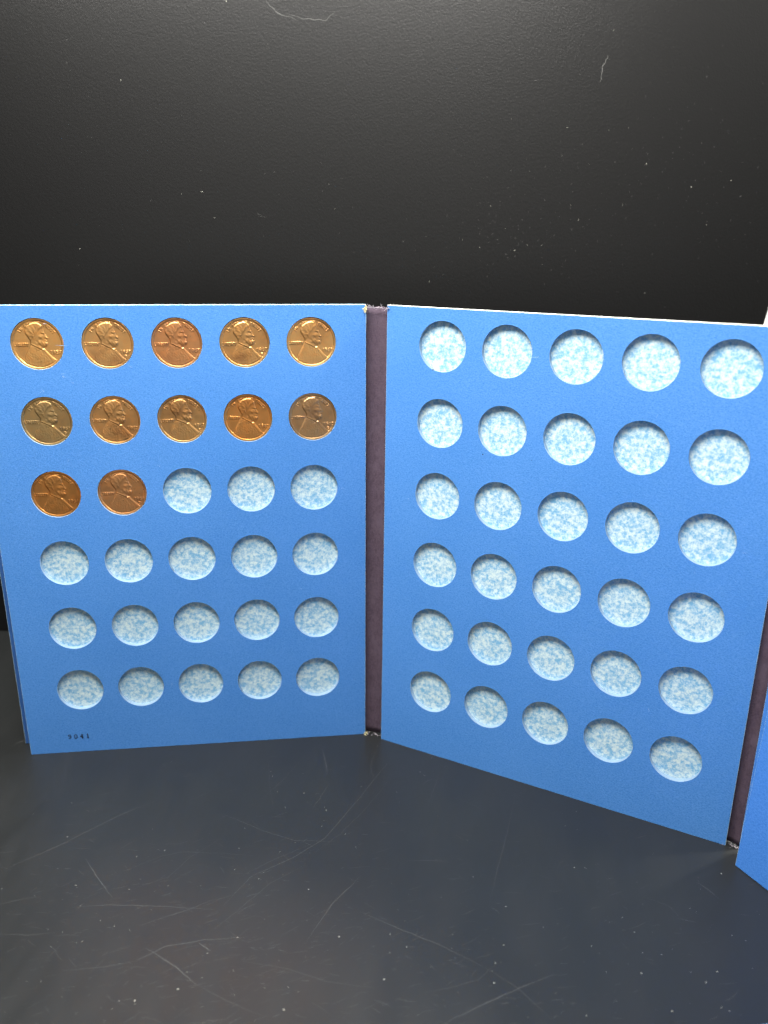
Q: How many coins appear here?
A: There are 12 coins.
